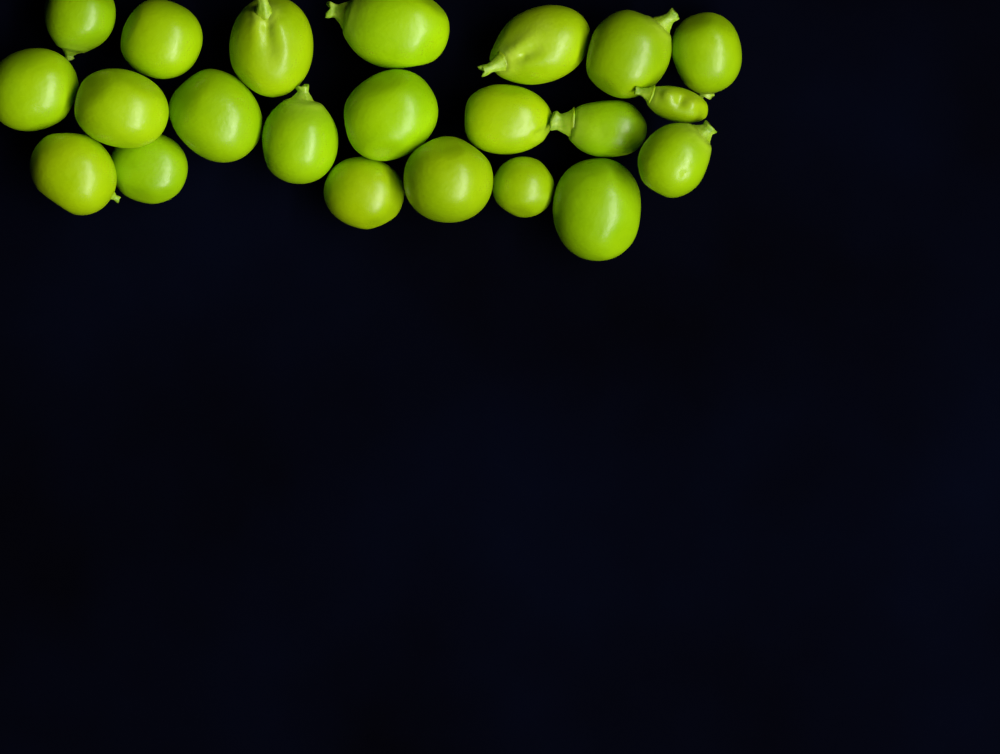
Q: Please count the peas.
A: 22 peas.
